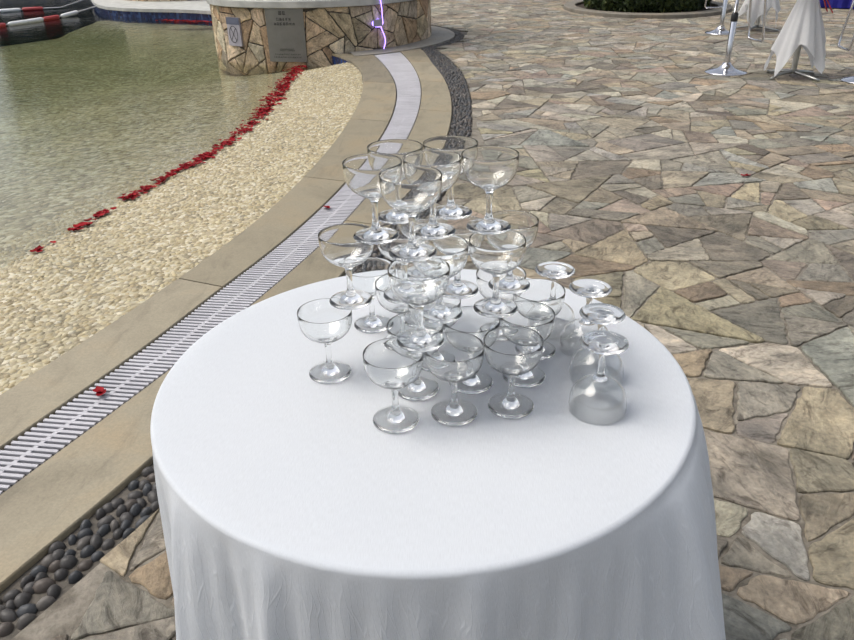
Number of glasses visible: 31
